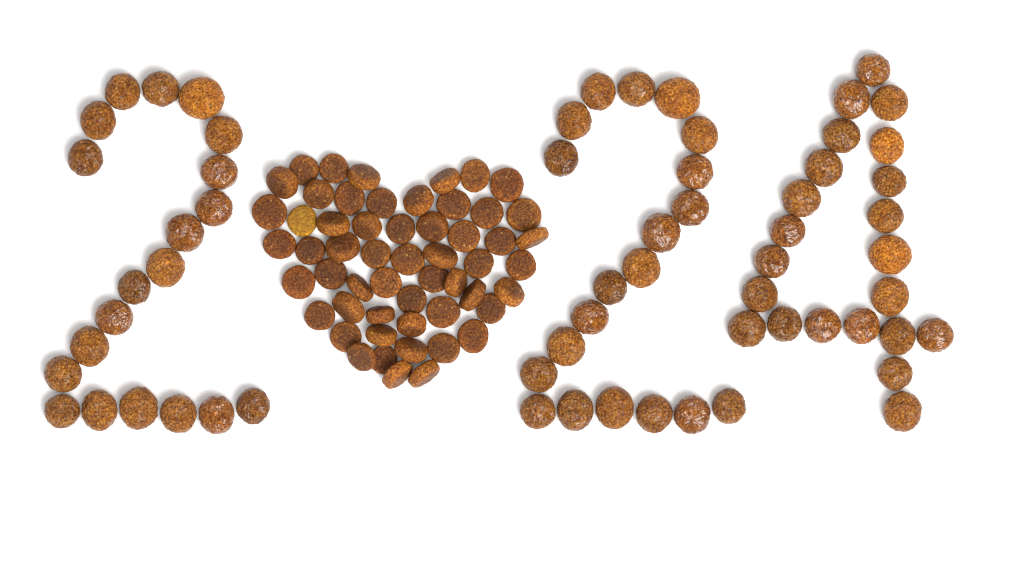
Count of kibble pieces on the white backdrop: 117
